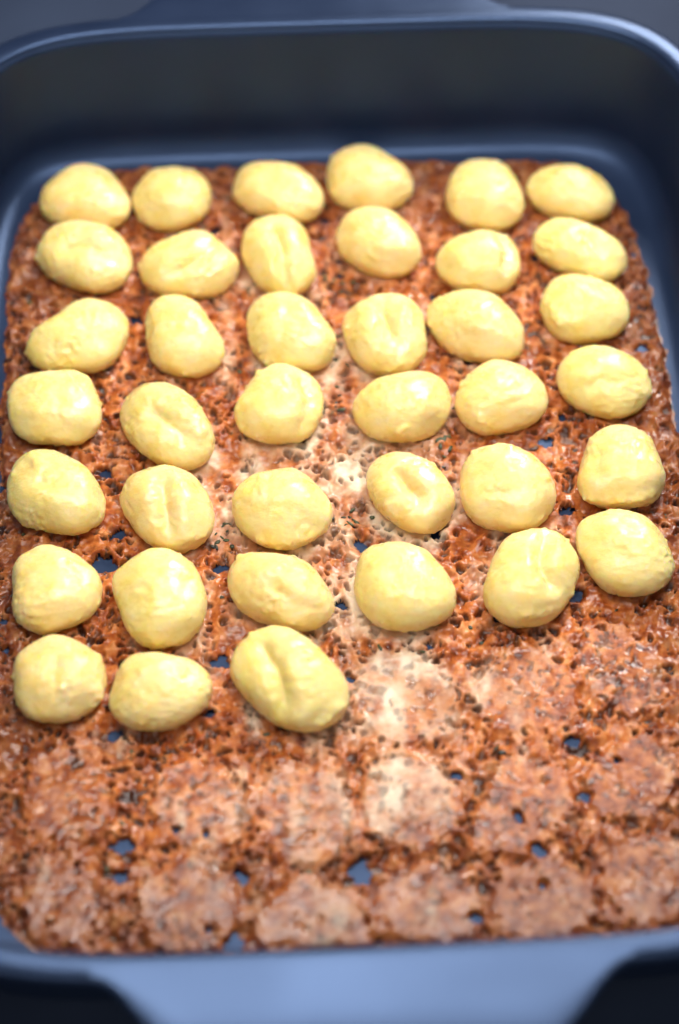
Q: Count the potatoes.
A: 39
